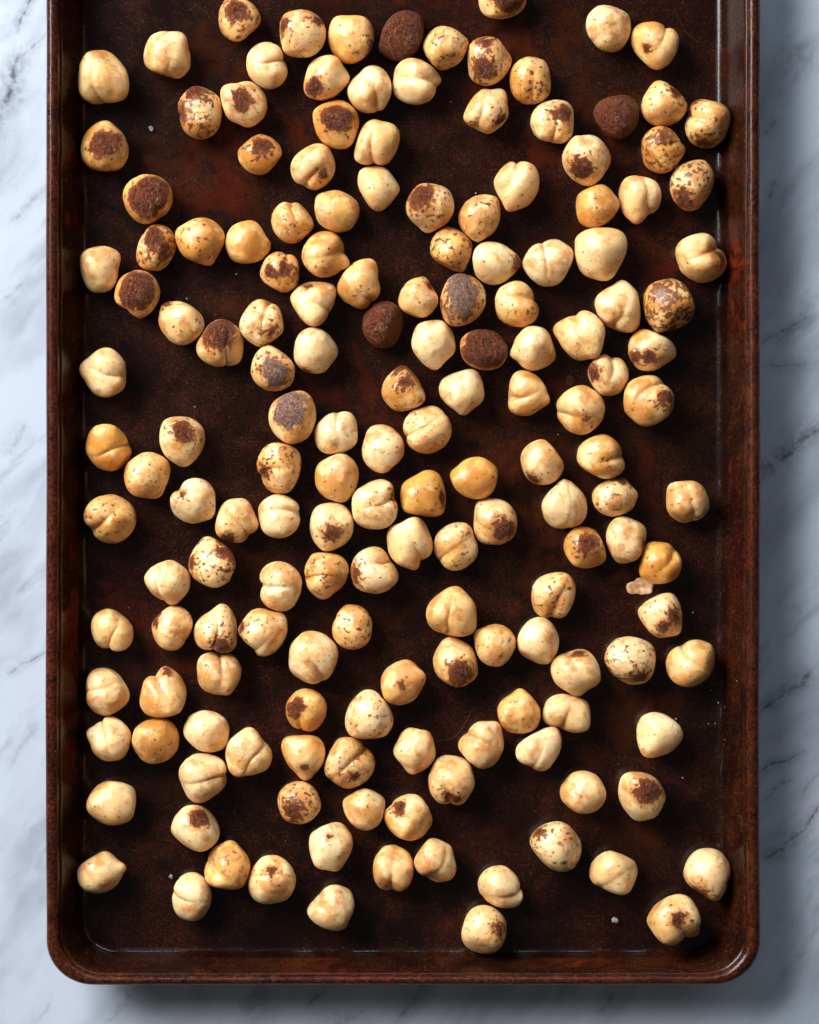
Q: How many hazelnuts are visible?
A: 166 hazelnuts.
